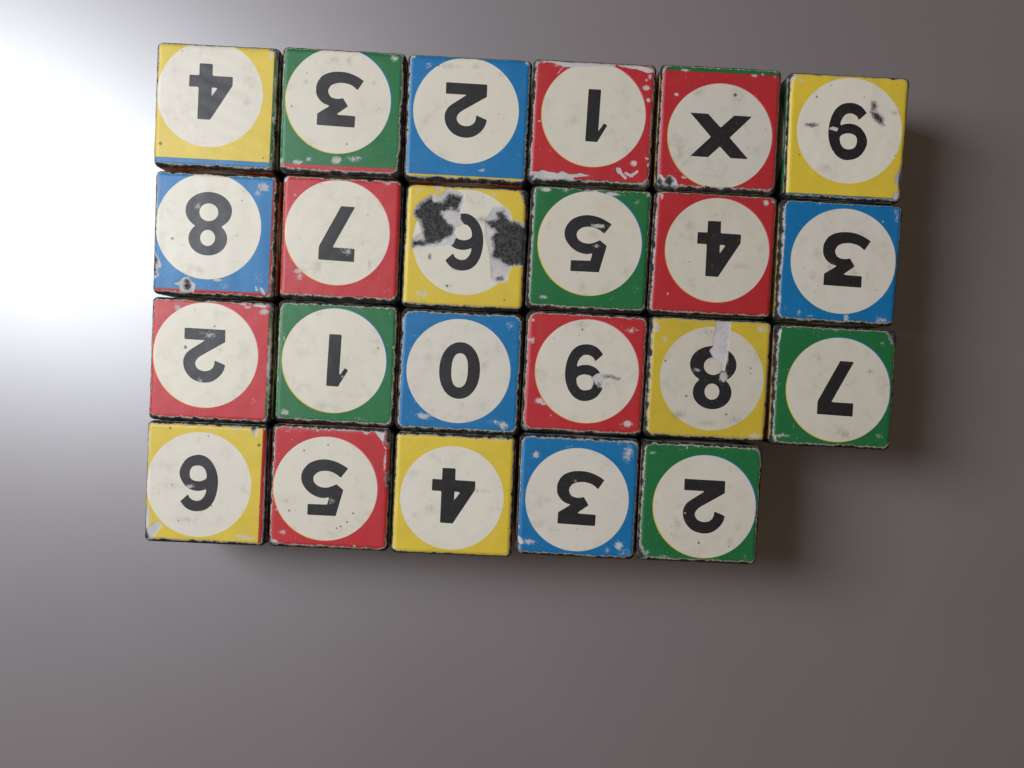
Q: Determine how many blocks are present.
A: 23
